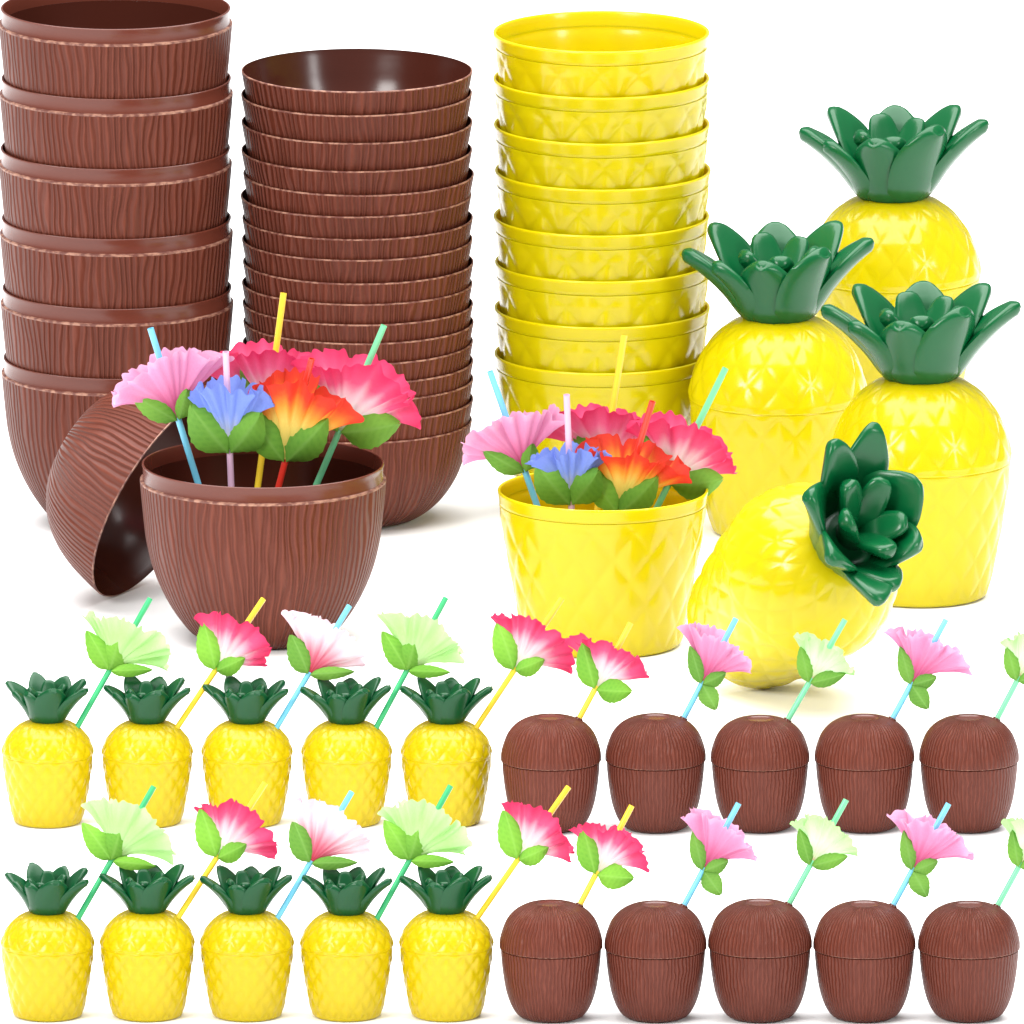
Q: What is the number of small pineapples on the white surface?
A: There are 10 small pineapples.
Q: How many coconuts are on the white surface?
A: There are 10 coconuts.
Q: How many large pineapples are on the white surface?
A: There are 4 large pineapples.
